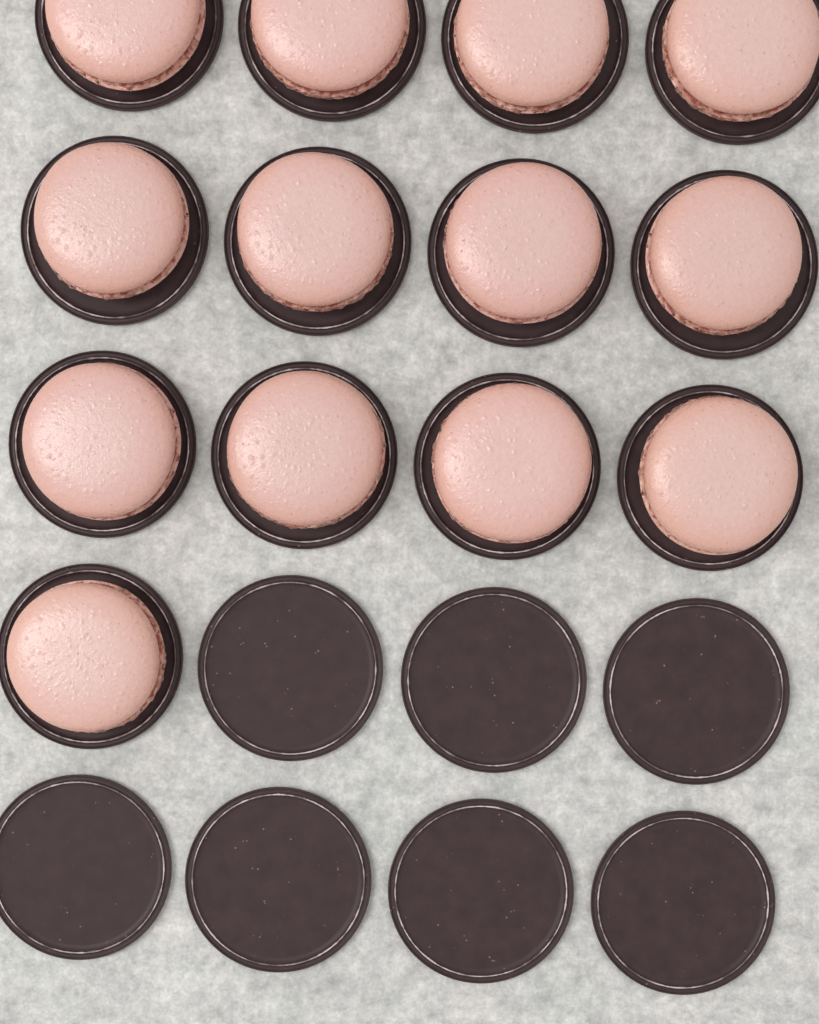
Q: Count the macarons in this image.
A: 13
